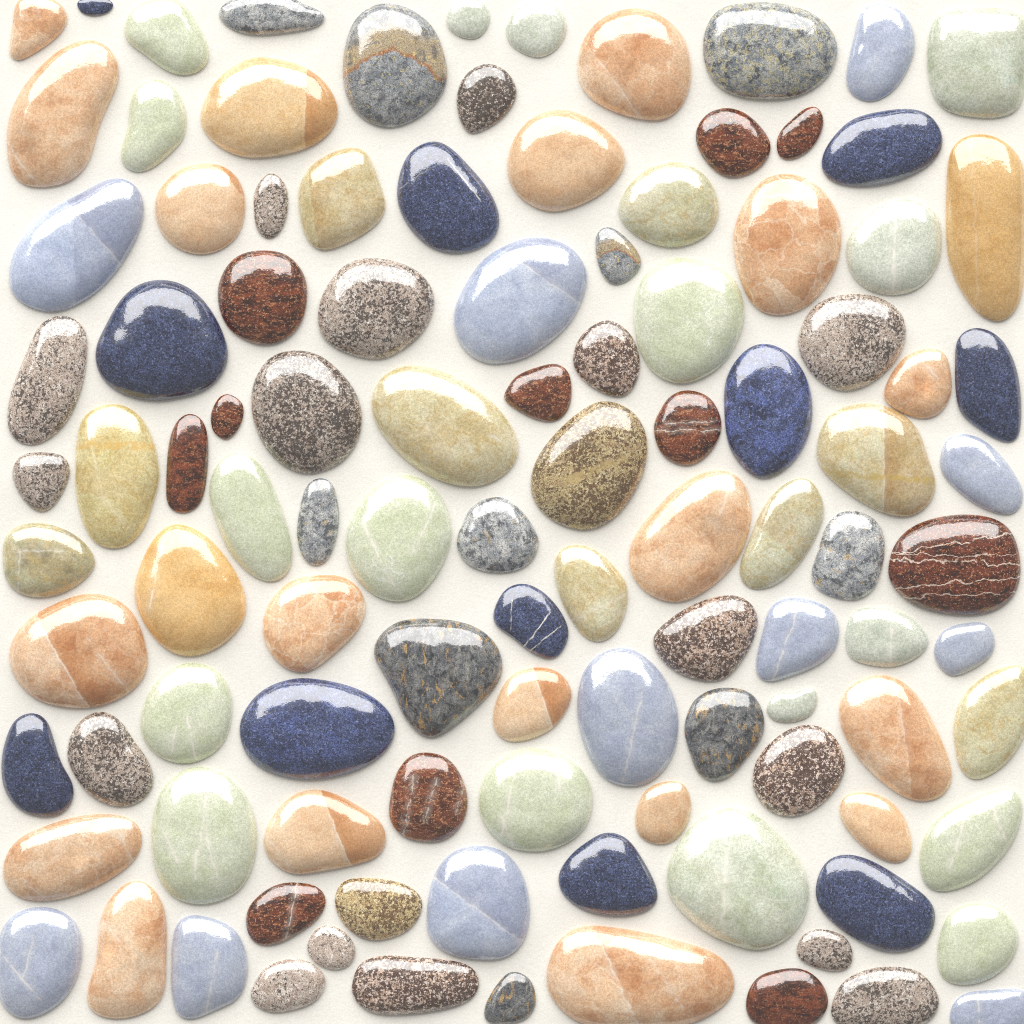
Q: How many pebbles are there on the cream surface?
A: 108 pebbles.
